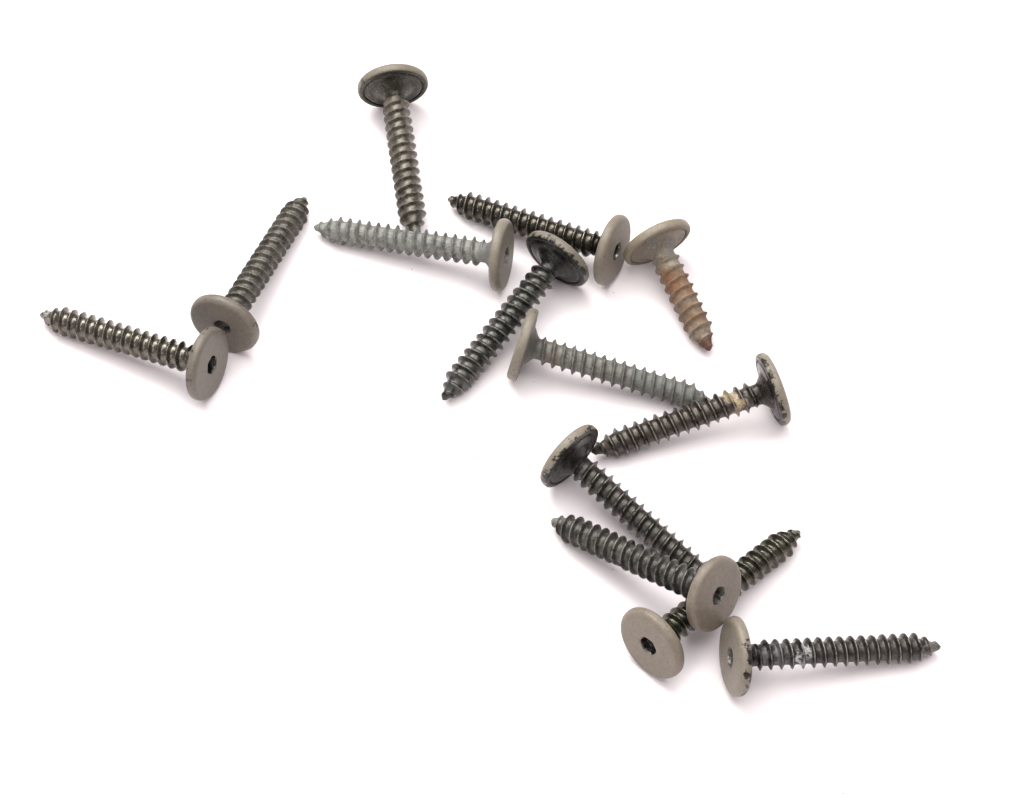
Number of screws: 13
